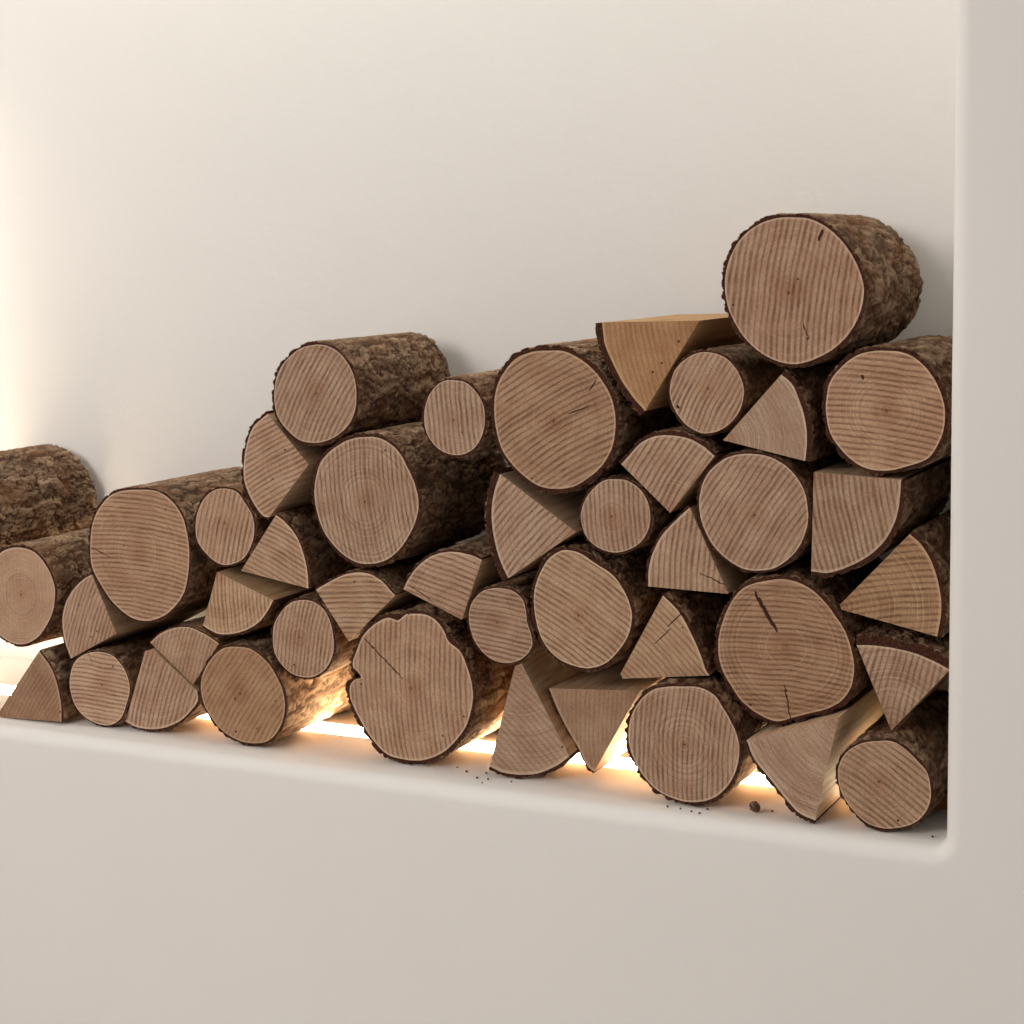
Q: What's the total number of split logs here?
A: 21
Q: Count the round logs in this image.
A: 22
